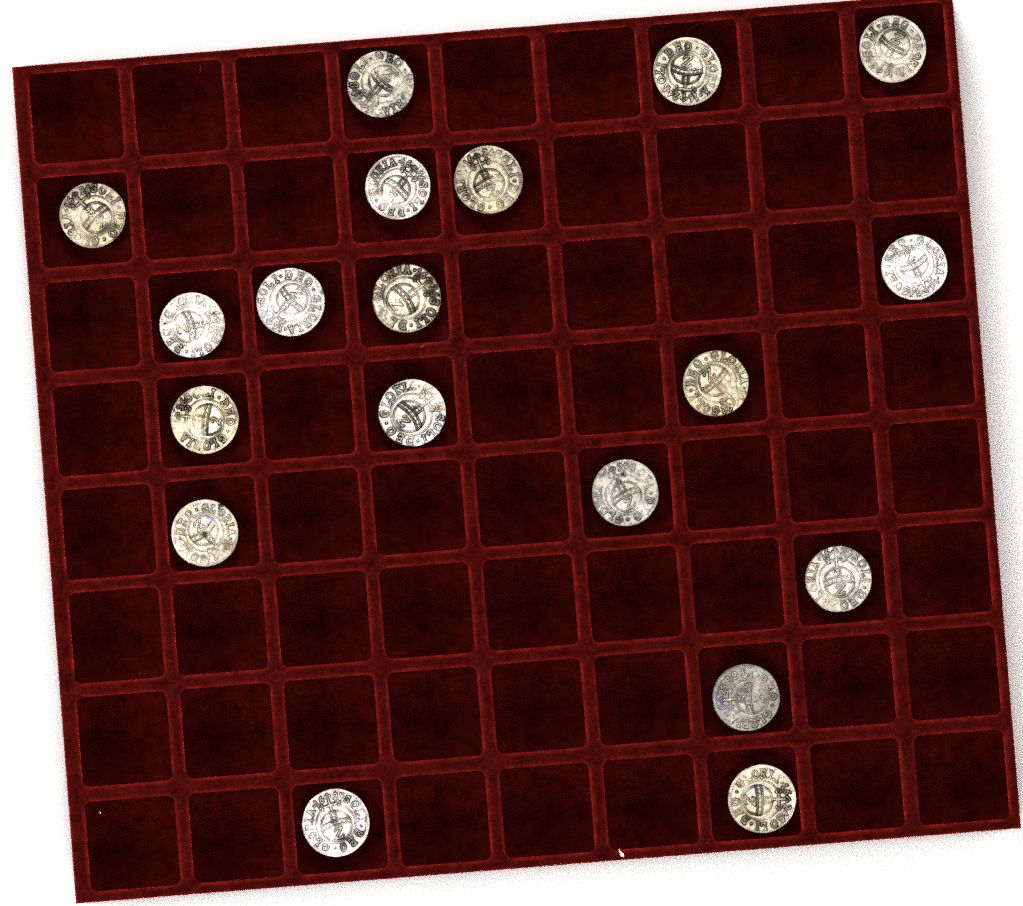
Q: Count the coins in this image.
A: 19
